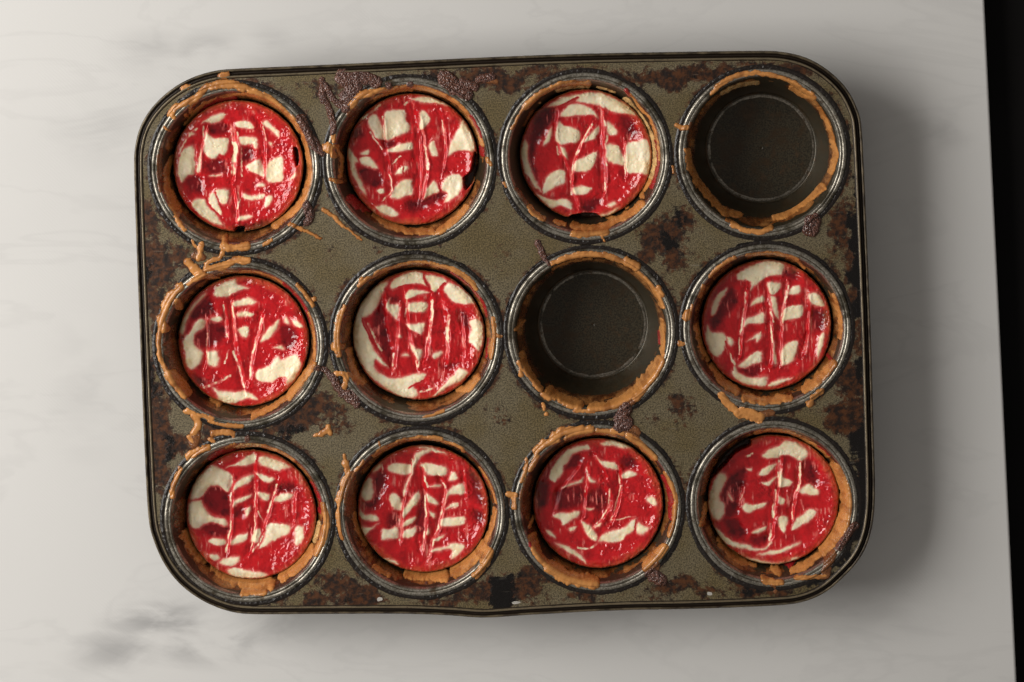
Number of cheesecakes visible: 10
